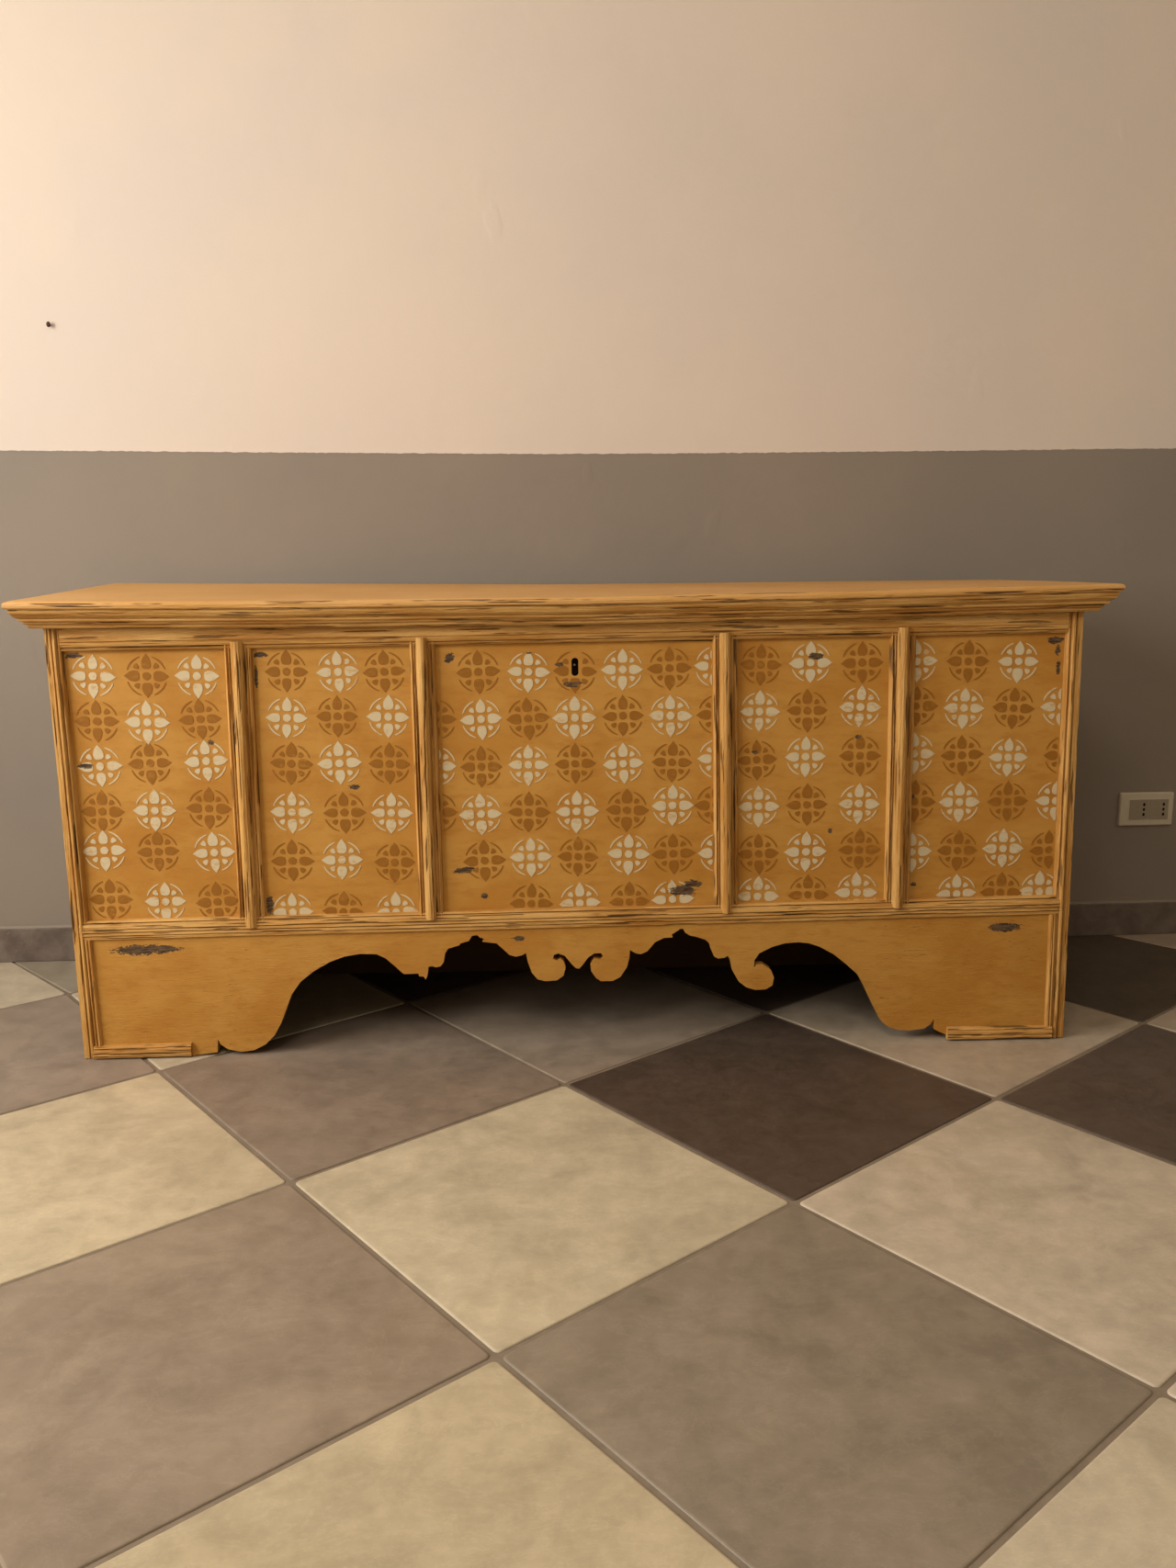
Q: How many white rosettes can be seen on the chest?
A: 57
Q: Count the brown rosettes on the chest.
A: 56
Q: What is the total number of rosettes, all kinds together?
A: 113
